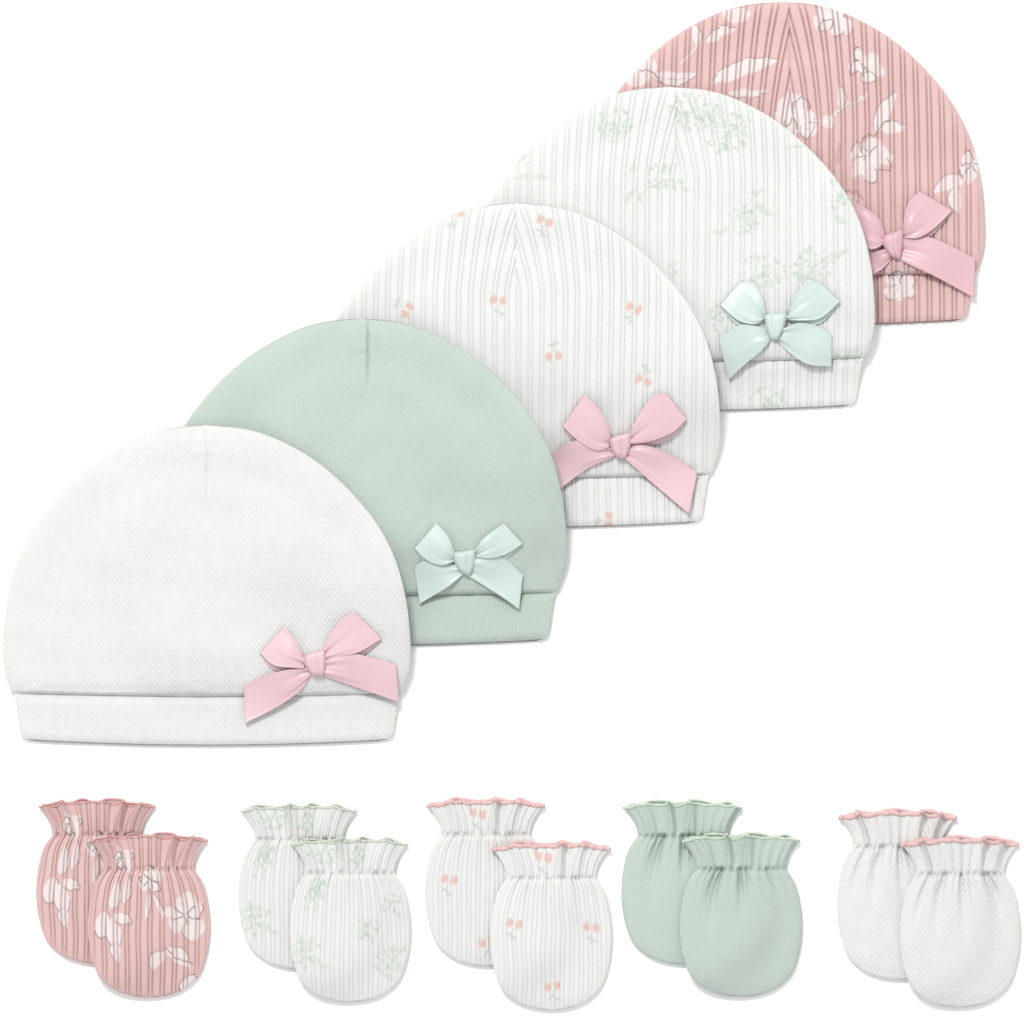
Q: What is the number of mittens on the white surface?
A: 10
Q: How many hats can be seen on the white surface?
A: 5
